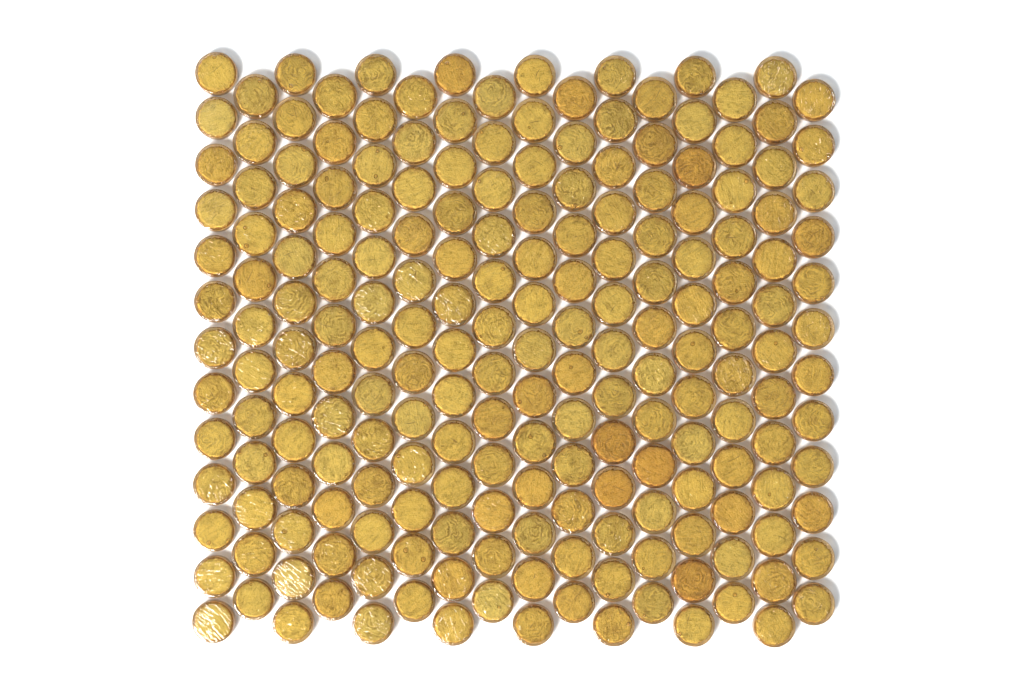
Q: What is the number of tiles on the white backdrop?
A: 200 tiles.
